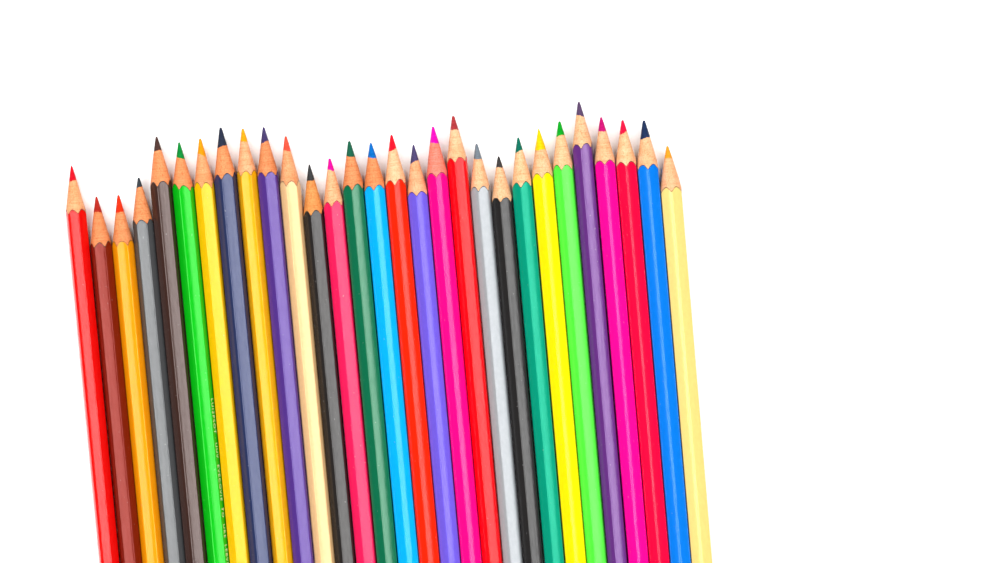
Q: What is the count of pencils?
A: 29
